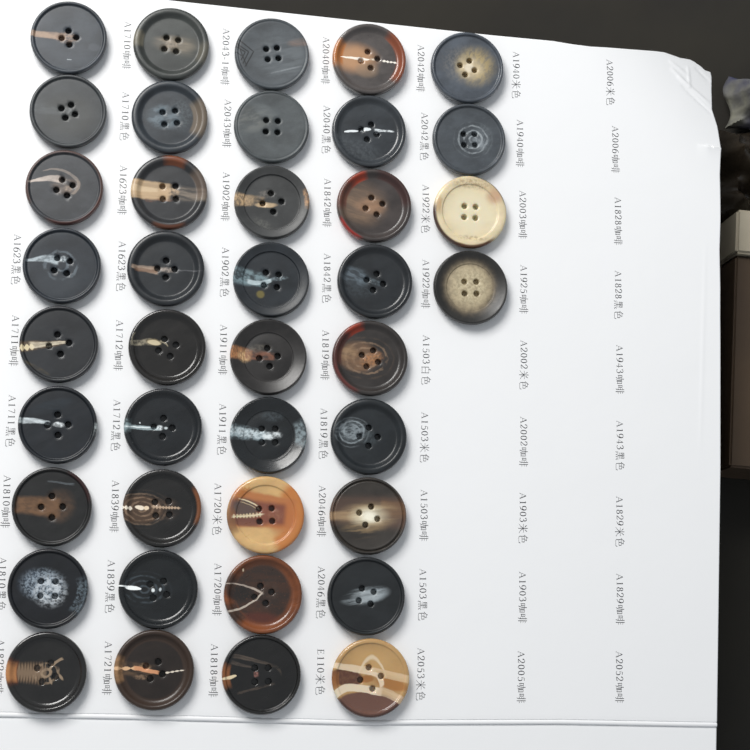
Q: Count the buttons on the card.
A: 40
